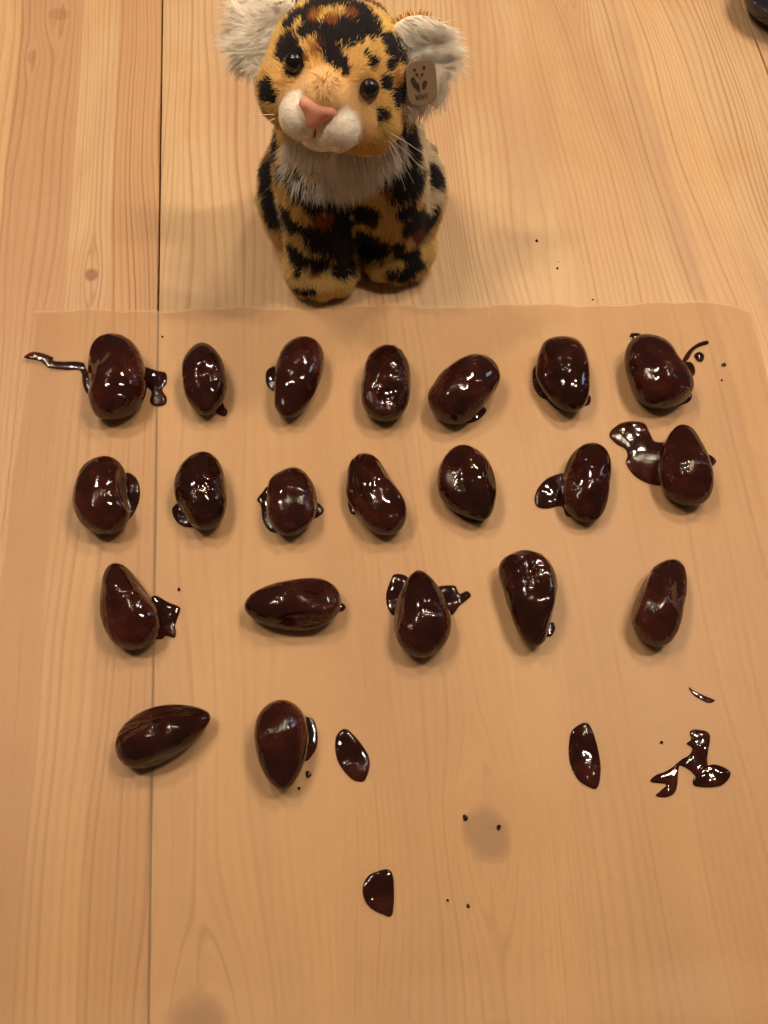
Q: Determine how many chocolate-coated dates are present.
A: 21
